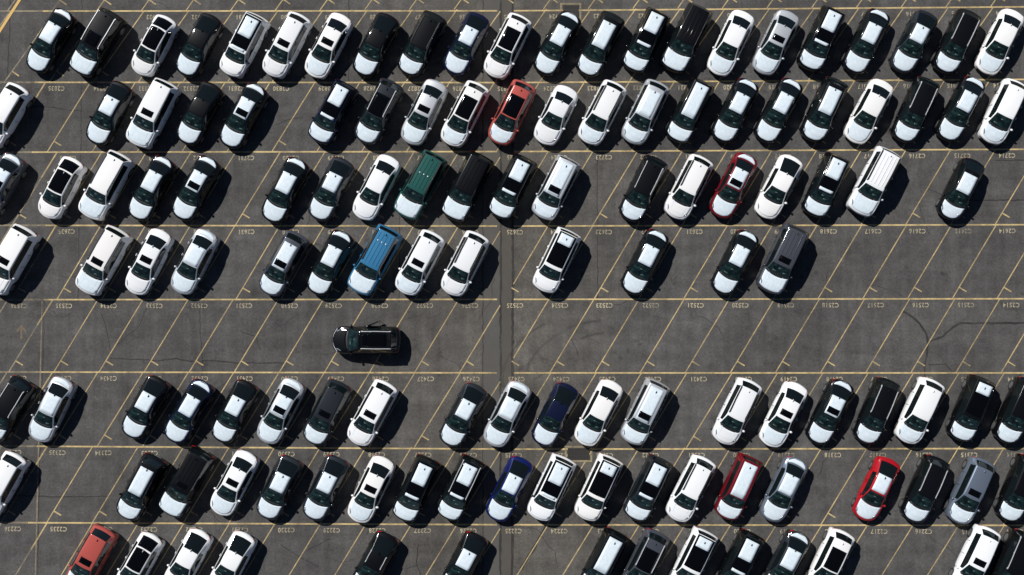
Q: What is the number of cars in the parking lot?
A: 130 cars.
